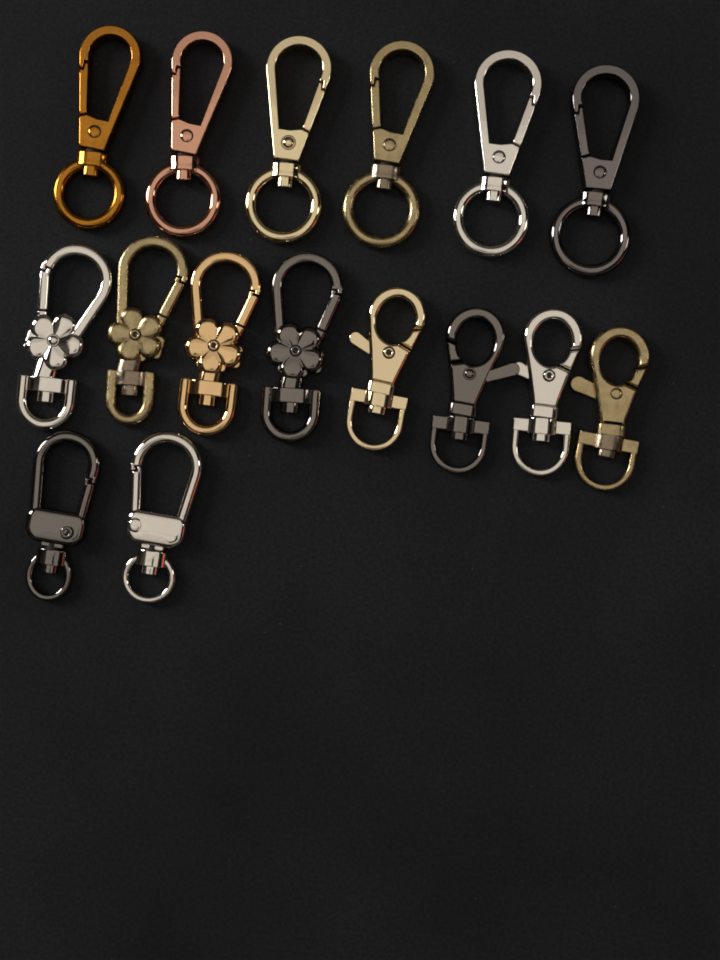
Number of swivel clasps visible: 16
